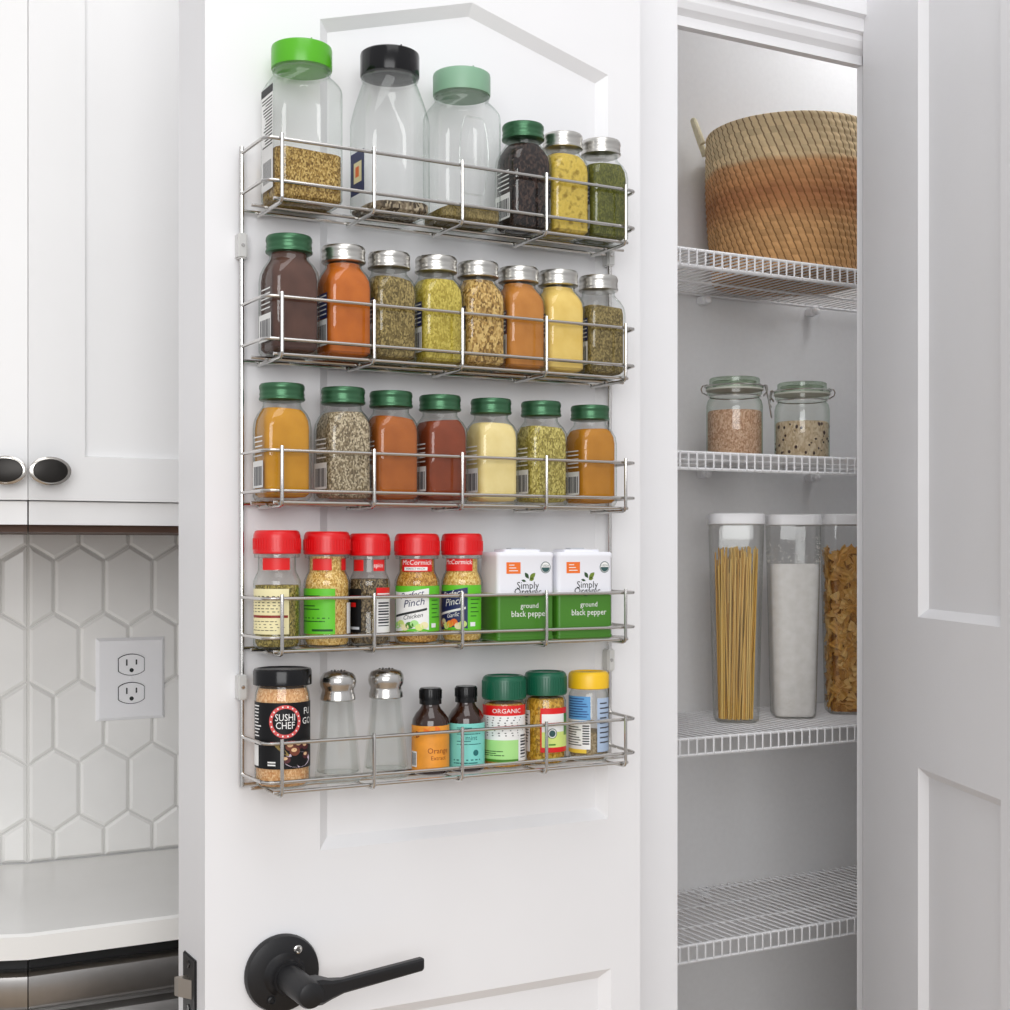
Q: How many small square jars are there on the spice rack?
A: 18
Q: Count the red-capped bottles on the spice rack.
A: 5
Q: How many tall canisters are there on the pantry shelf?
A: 3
